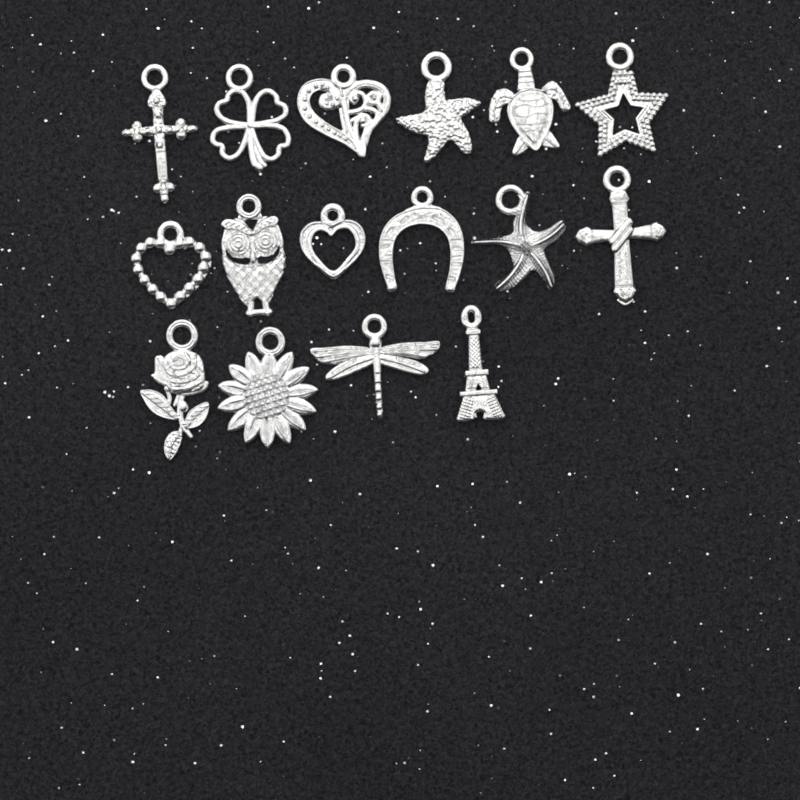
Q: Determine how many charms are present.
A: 16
